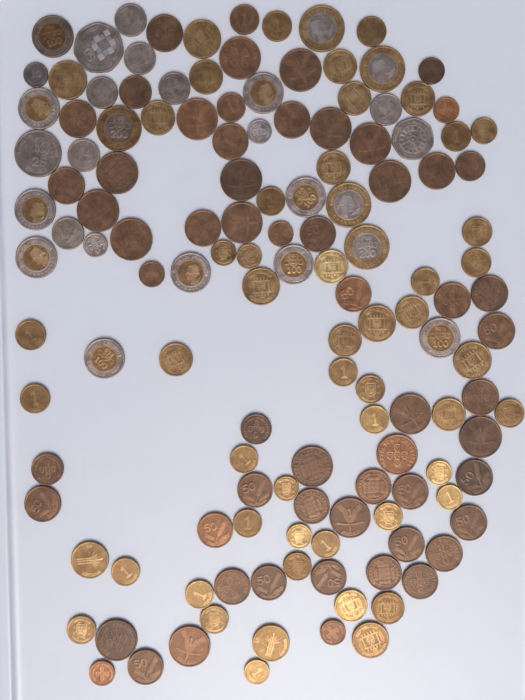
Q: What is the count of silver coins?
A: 13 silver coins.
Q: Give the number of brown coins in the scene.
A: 59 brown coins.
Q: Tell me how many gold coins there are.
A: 51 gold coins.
